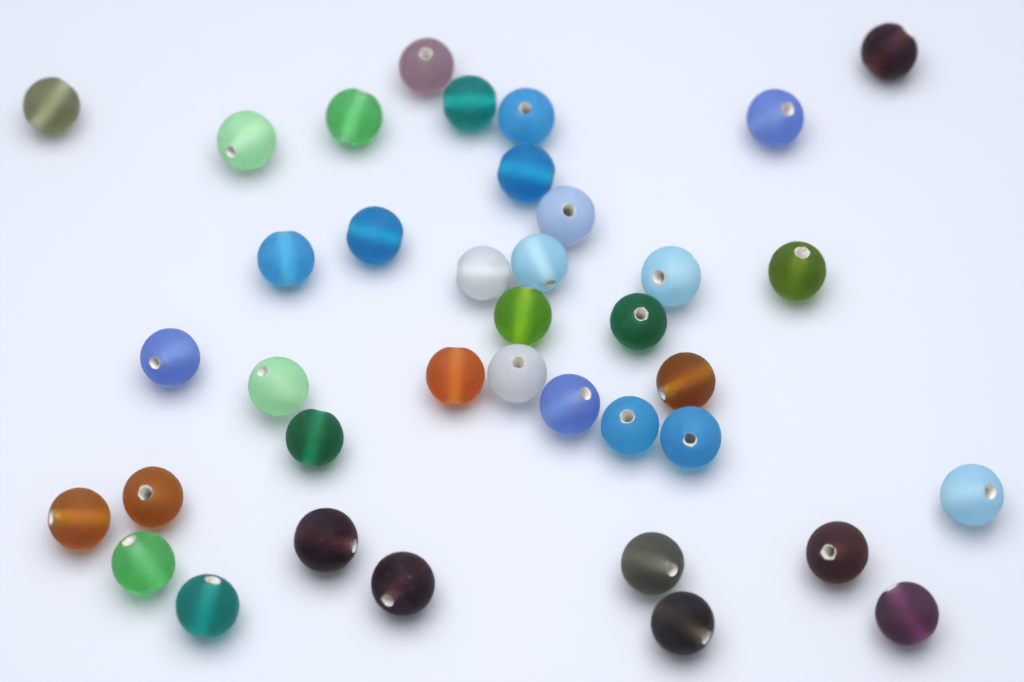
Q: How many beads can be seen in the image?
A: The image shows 38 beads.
